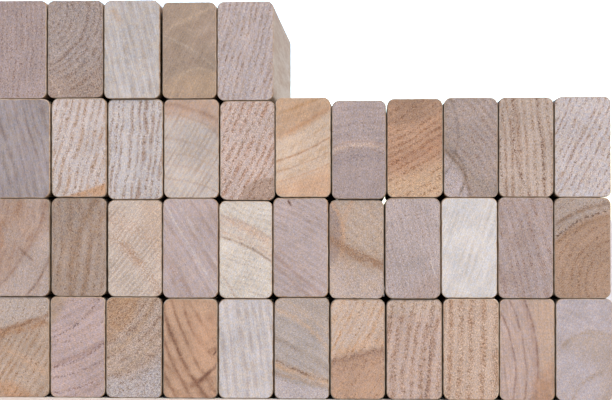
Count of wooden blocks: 38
